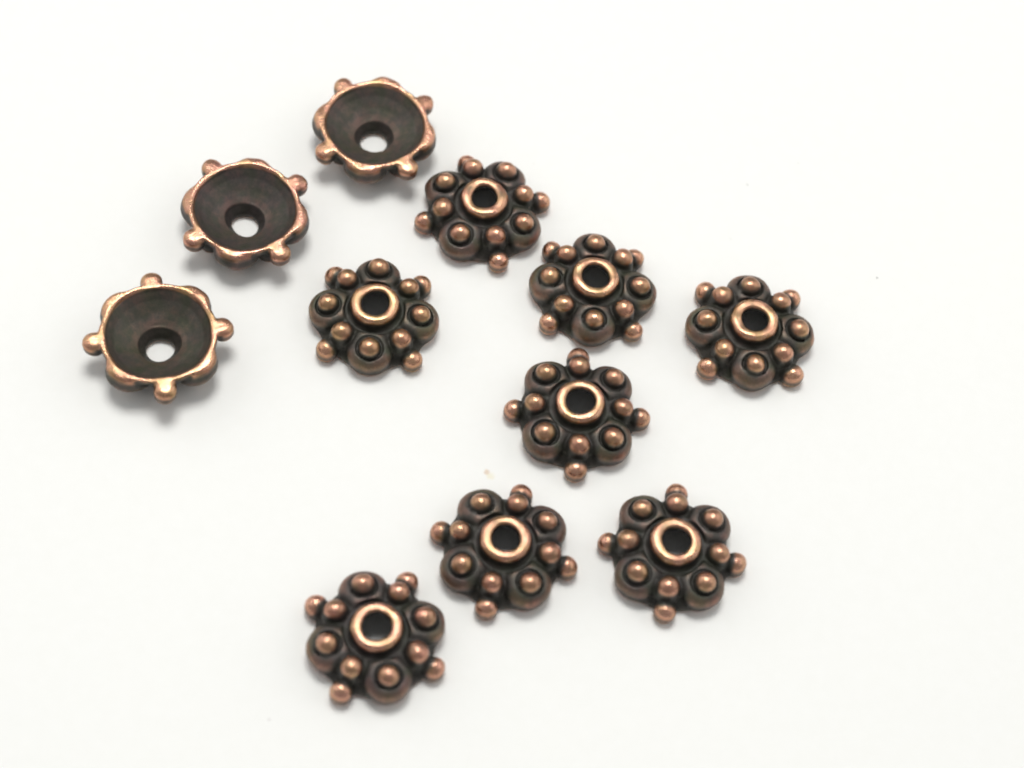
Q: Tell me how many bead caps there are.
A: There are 11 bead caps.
